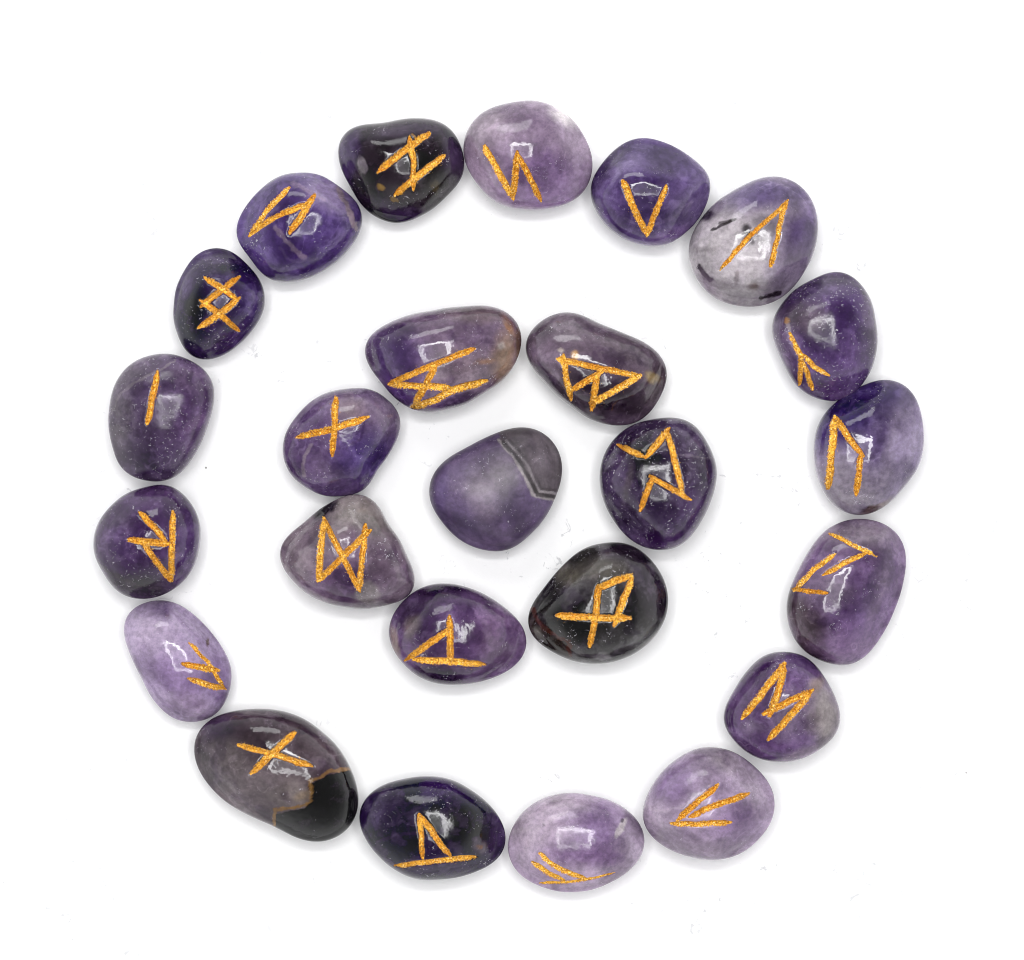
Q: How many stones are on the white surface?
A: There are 25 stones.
